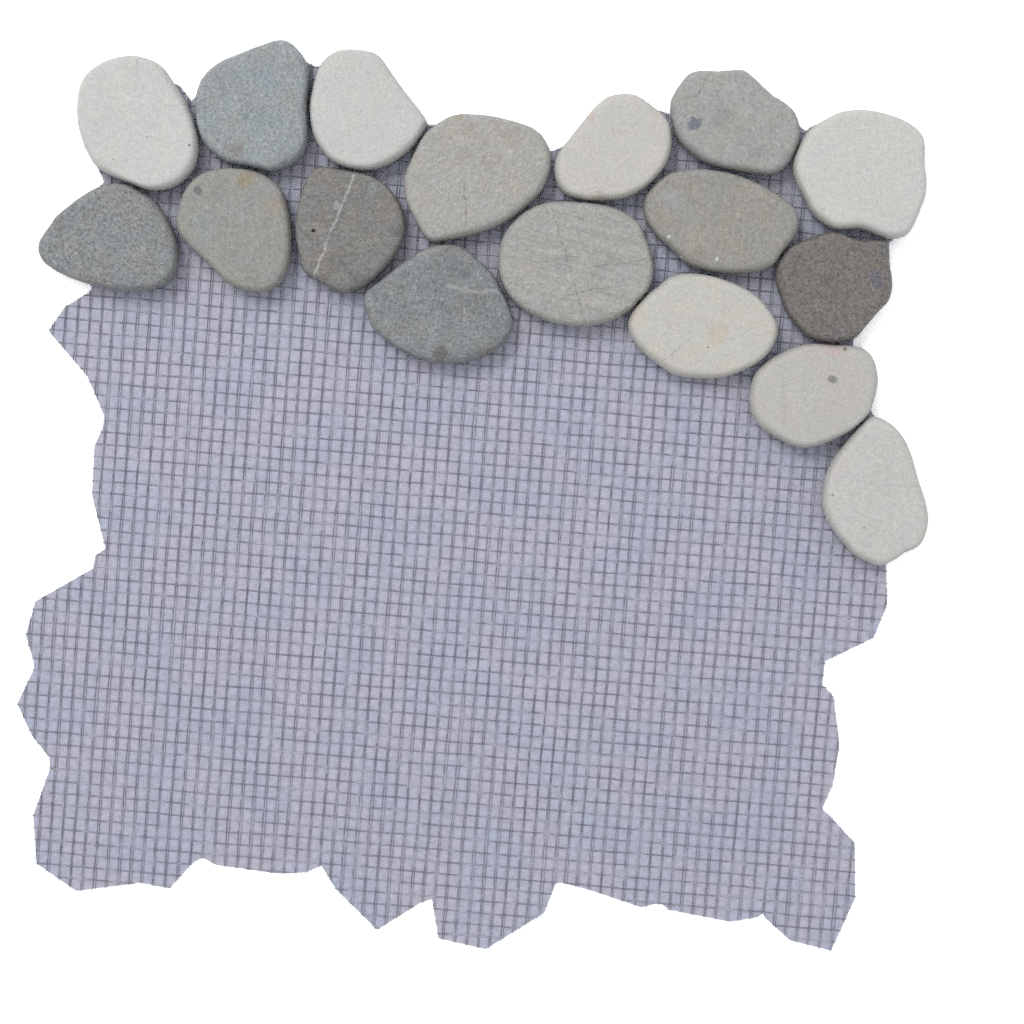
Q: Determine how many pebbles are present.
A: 17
